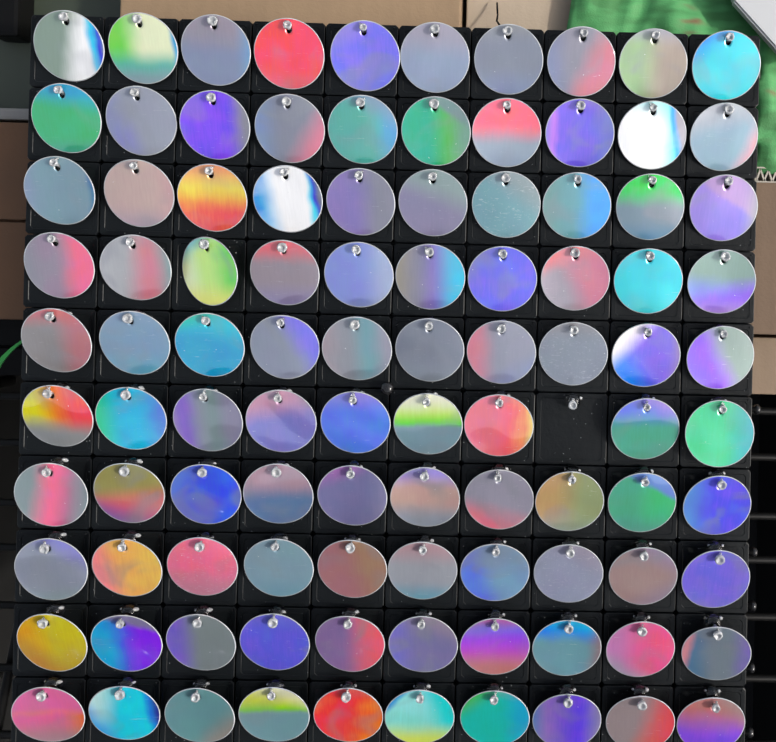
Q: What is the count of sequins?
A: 99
